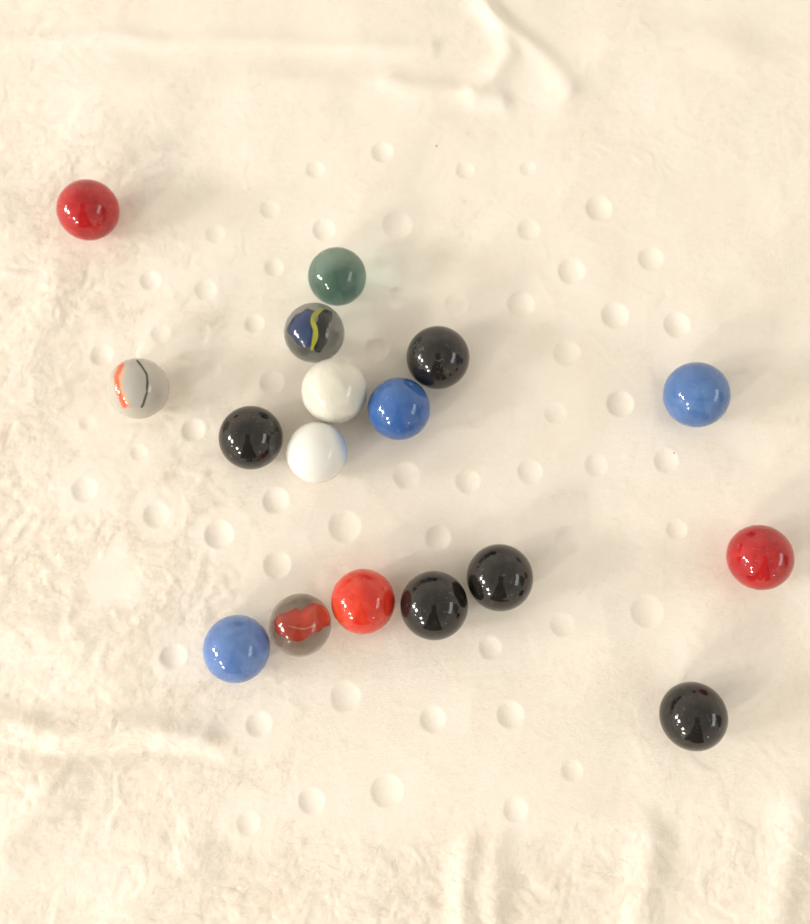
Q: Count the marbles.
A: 17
